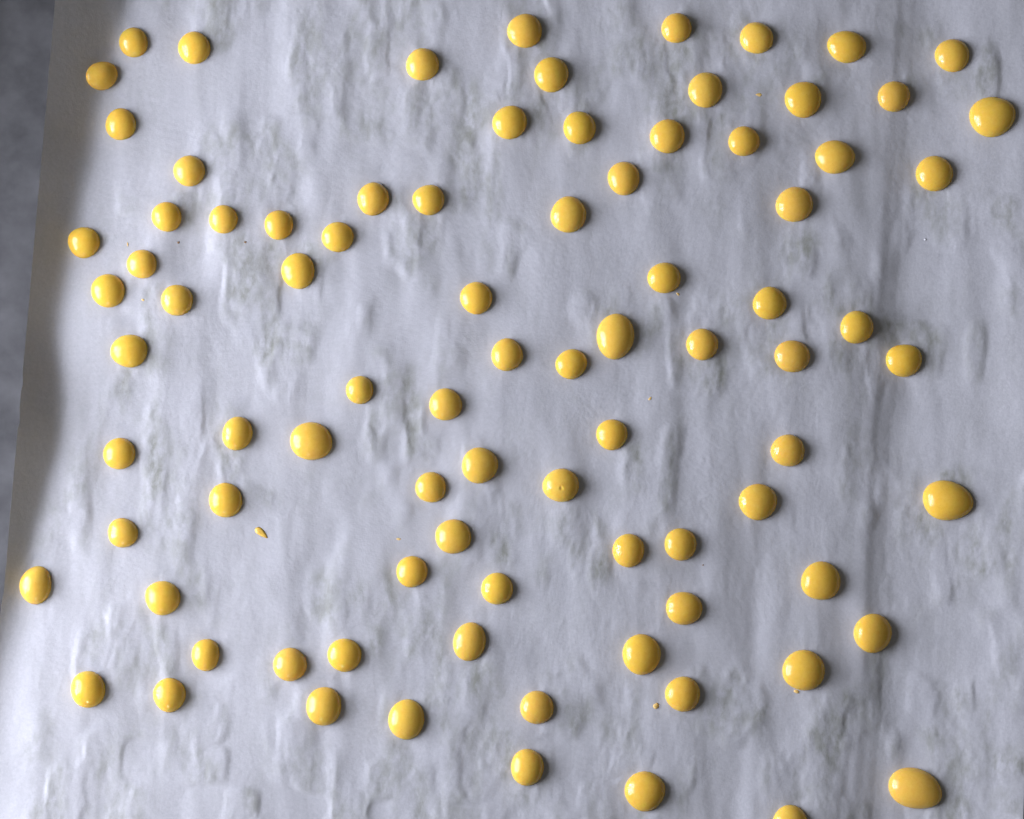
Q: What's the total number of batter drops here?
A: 87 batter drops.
